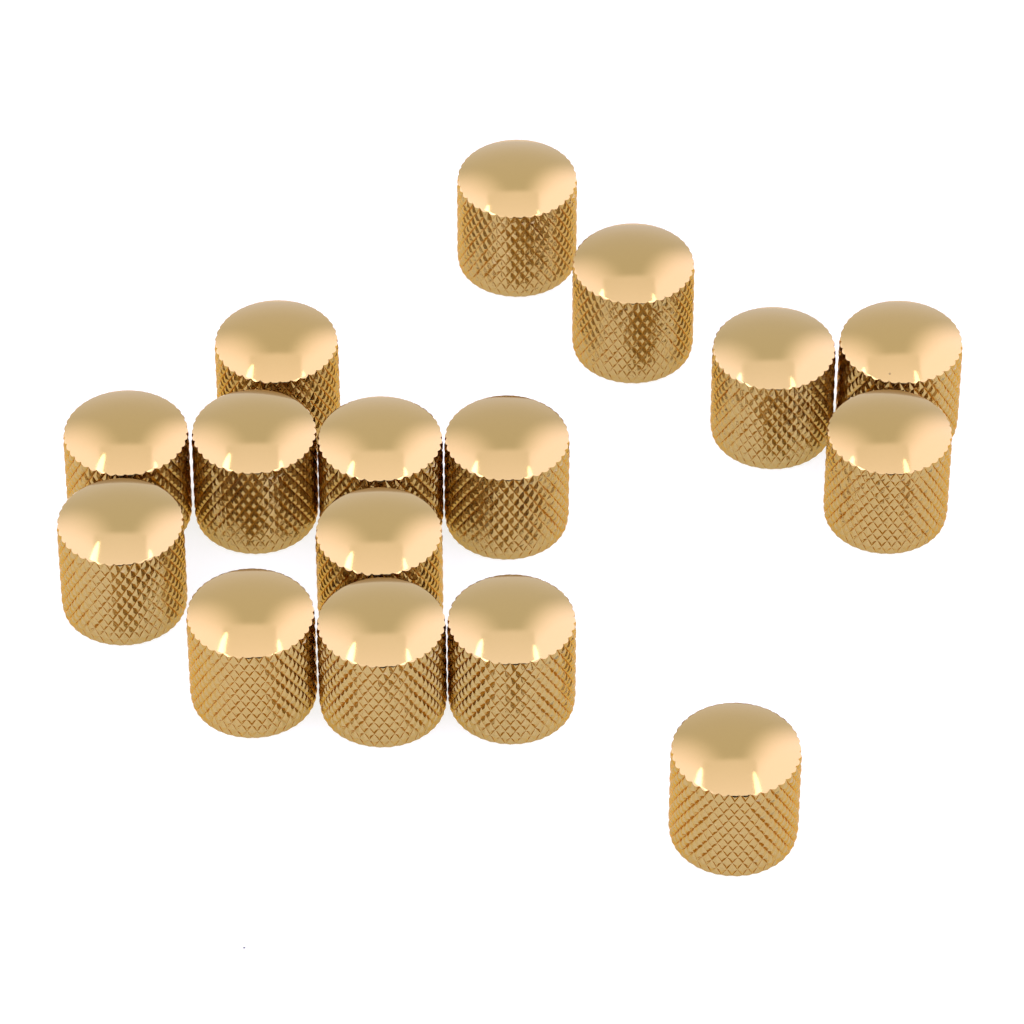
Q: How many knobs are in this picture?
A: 16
